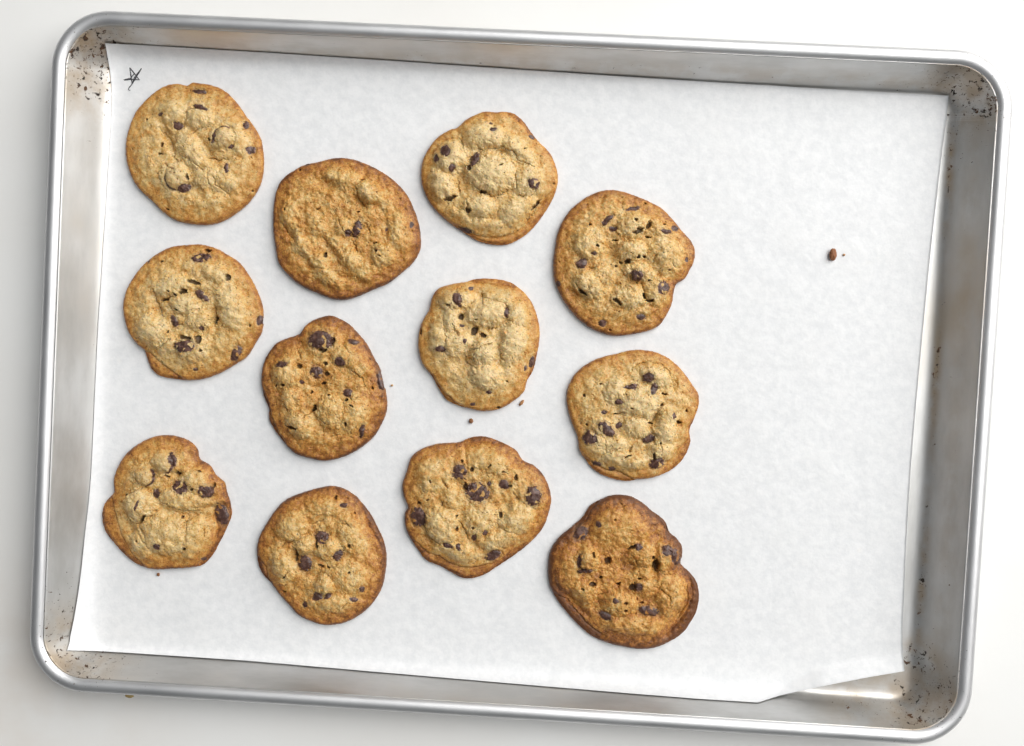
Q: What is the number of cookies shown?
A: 12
